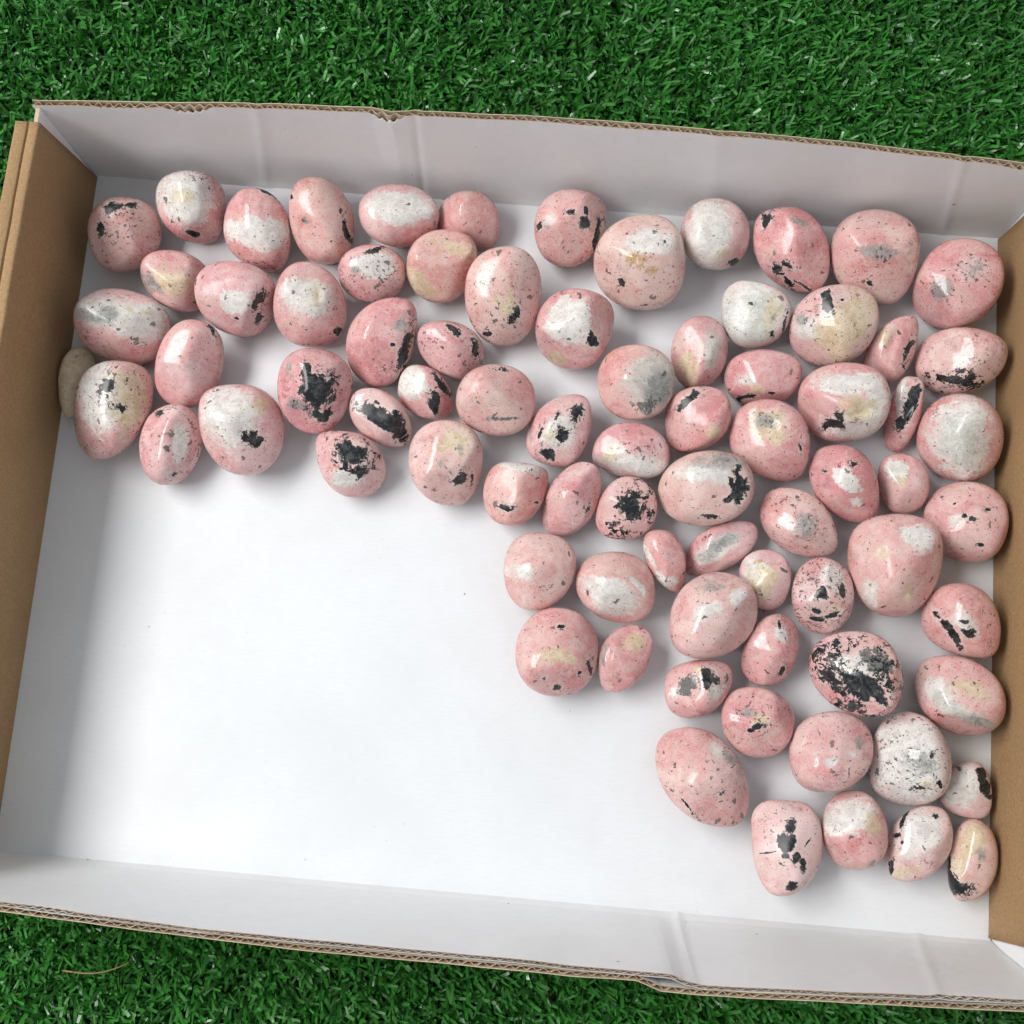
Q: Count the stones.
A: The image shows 79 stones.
